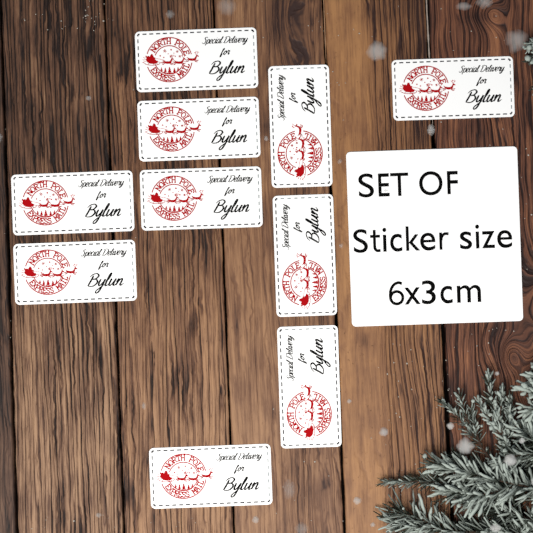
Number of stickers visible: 10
